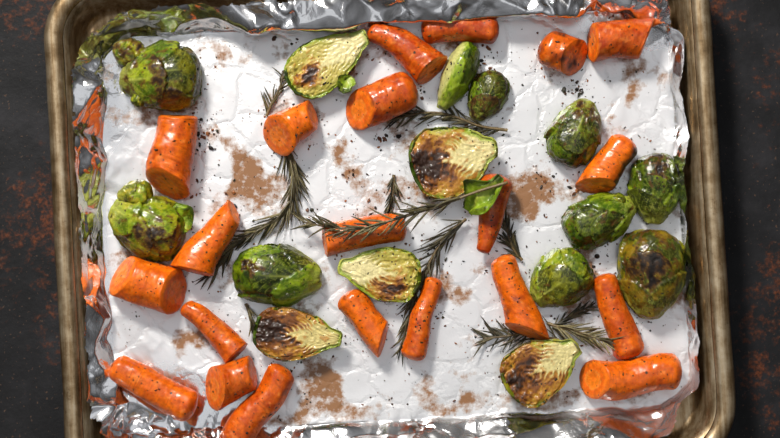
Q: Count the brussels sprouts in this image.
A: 15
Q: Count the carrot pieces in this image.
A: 21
